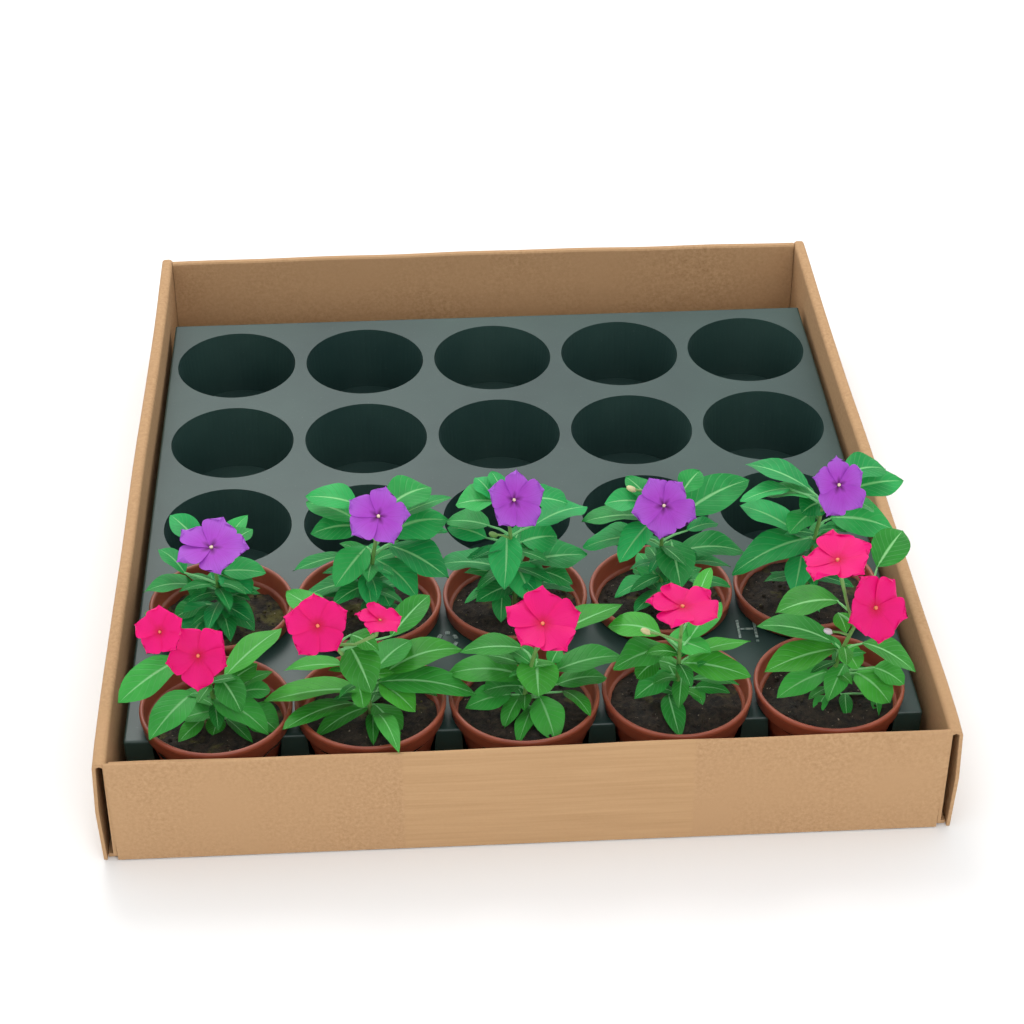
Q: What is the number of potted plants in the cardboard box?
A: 10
